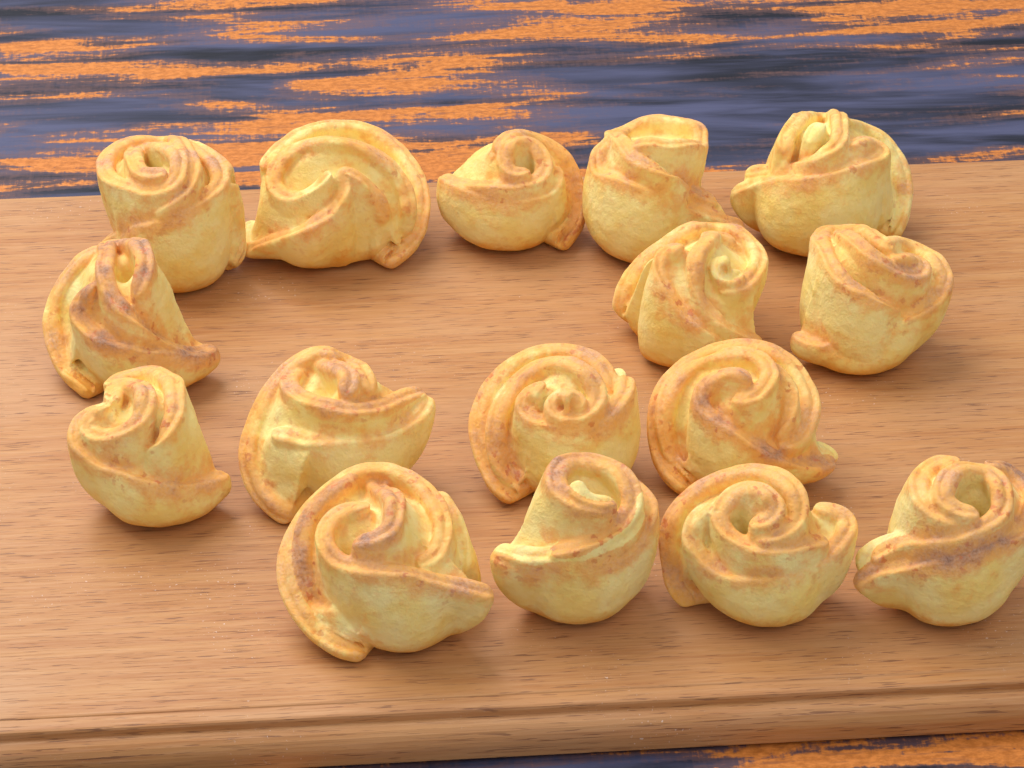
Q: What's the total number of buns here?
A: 16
